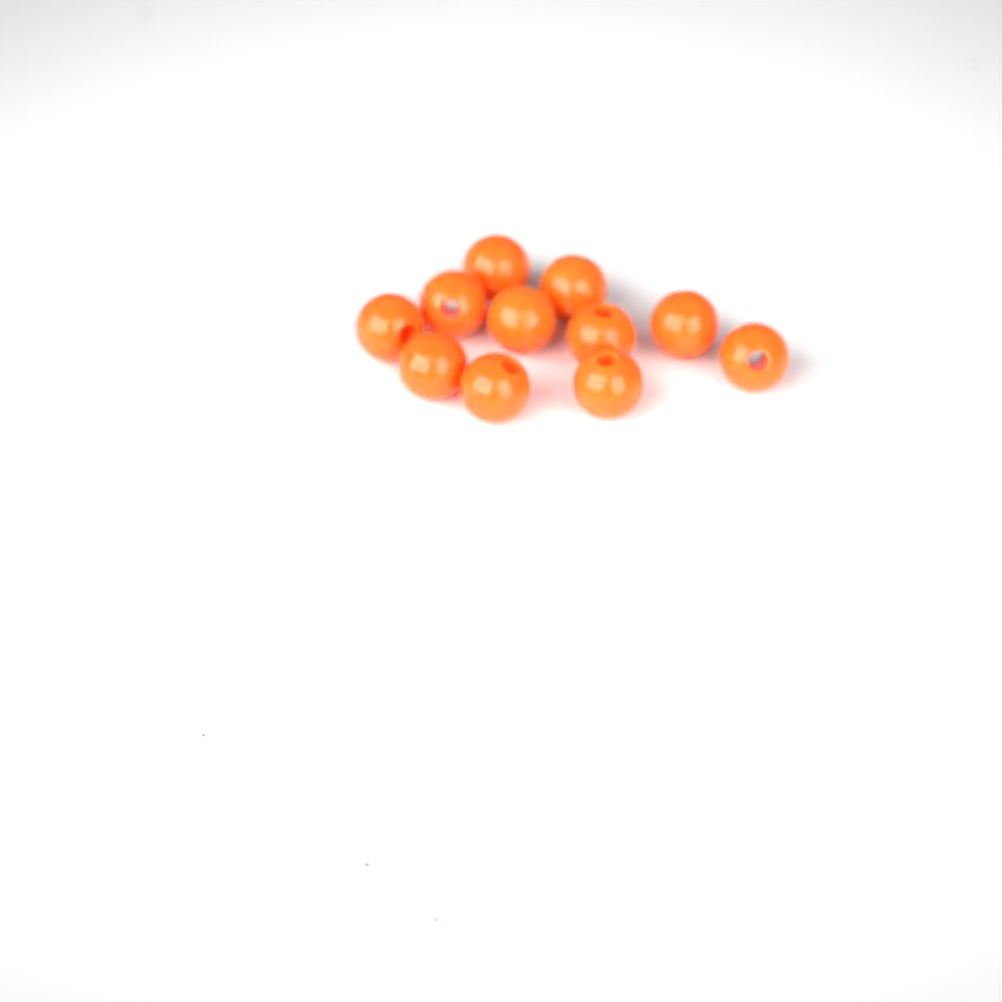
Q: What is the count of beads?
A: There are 11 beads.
